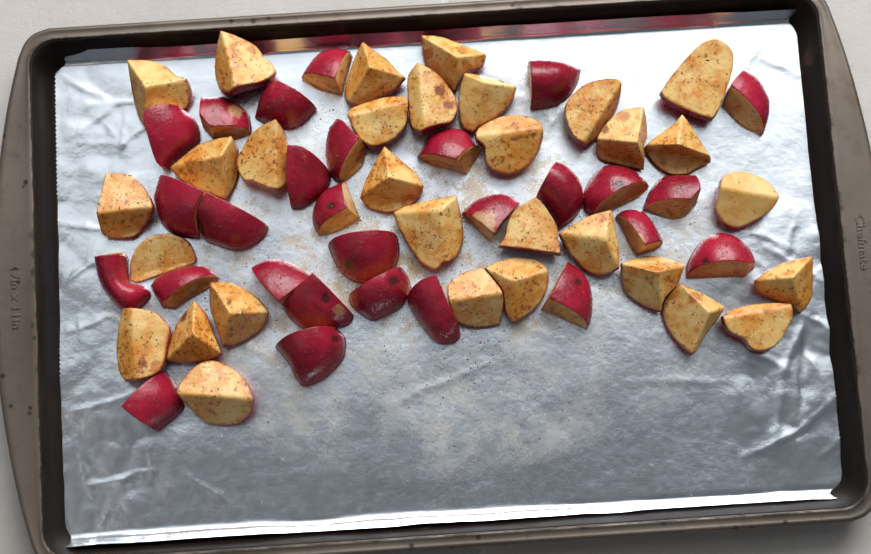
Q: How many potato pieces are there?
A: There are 59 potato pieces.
